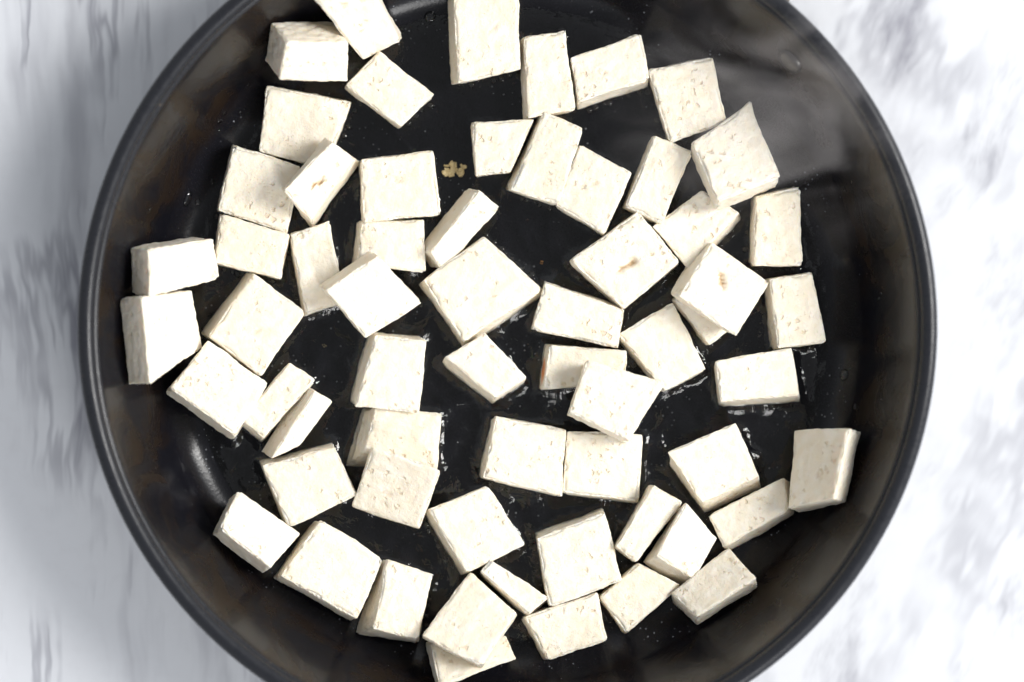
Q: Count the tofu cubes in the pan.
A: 62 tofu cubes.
